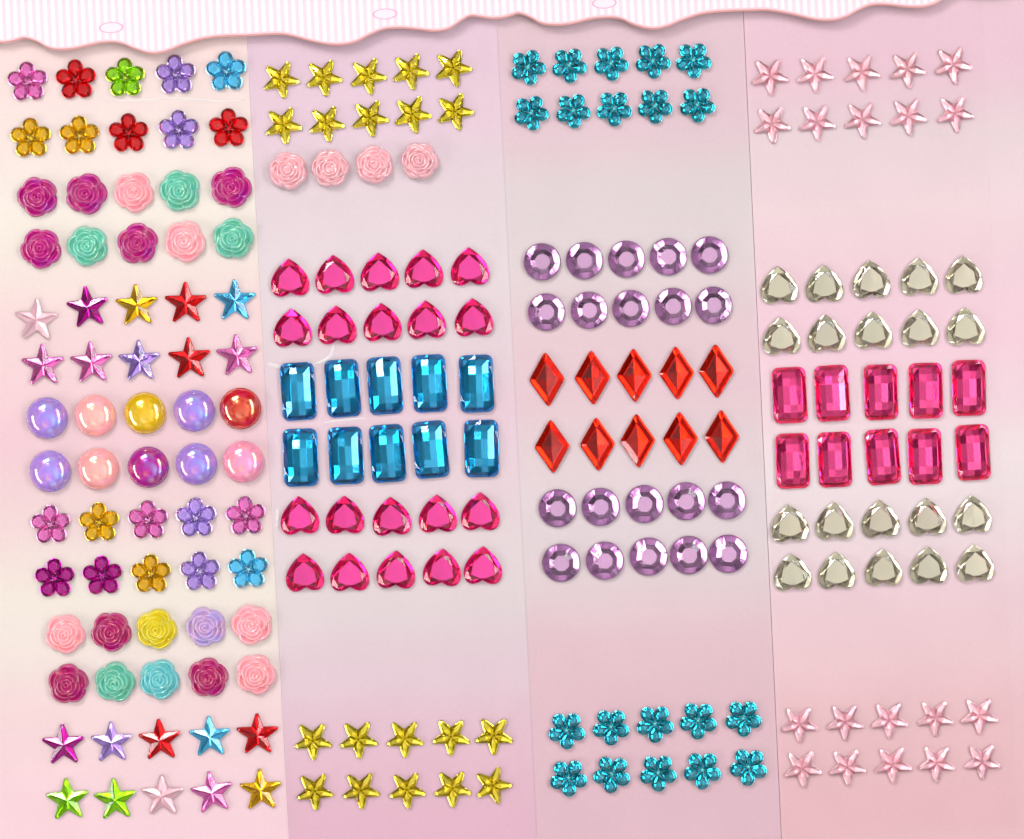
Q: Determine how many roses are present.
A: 24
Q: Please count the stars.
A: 60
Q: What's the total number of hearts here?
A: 40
